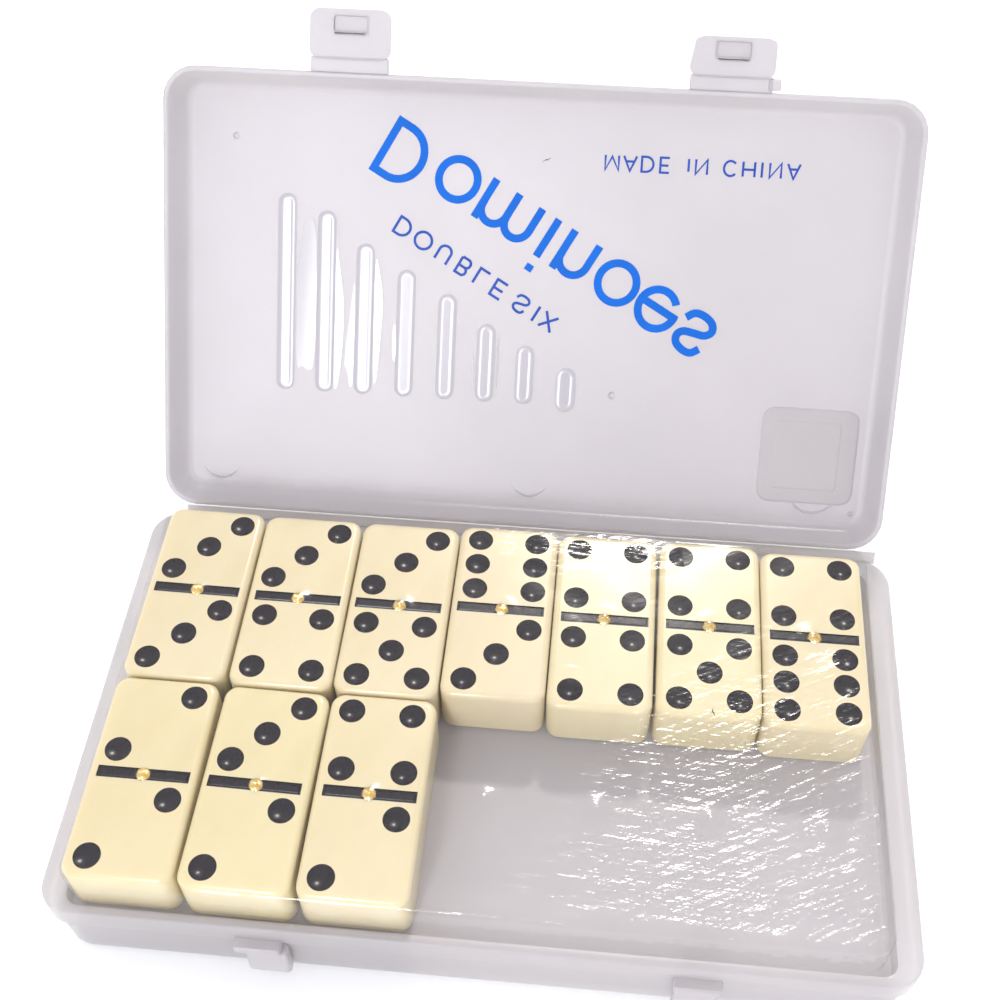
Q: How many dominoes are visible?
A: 10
